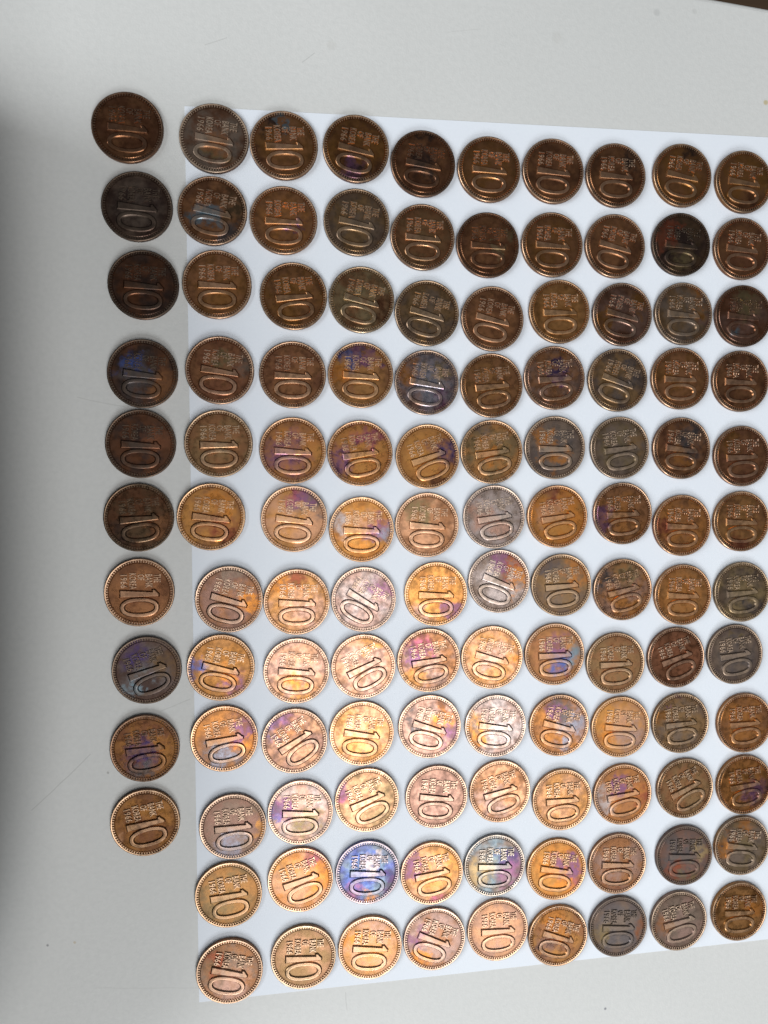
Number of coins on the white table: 118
